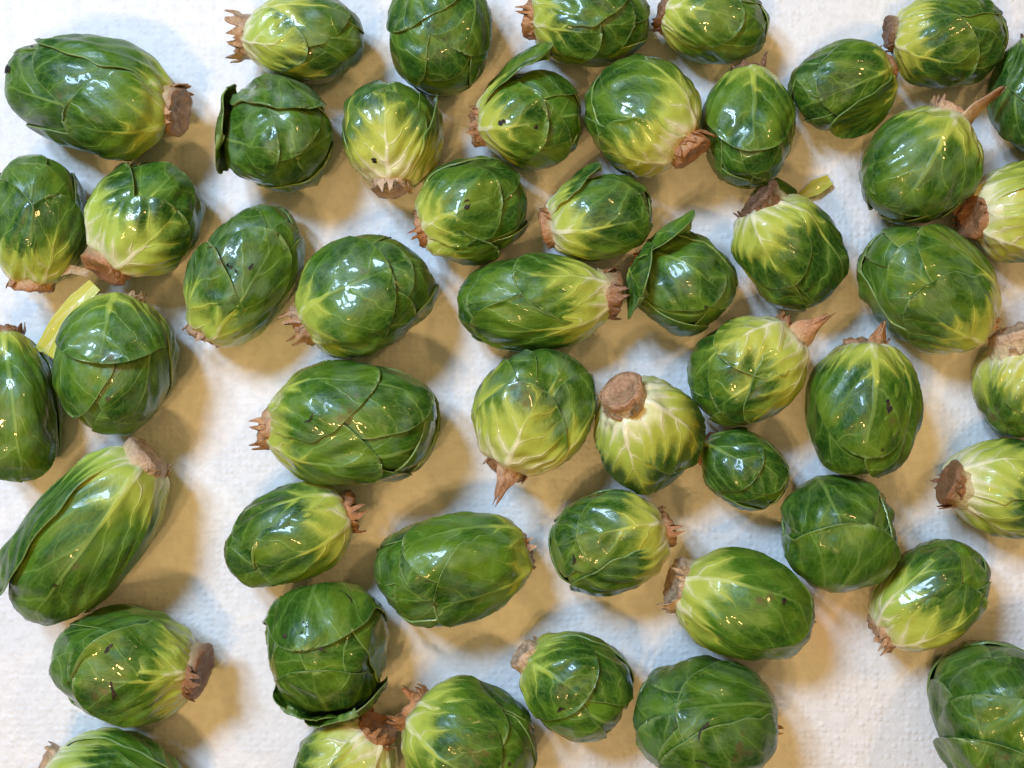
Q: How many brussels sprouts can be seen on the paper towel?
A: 50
